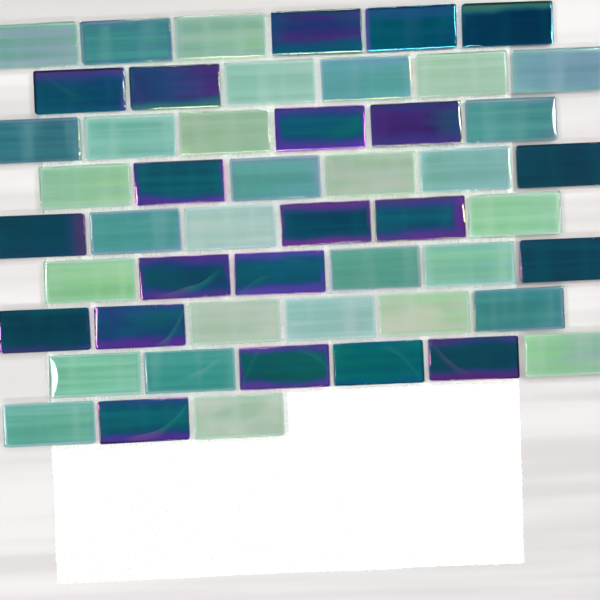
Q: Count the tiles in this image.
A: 51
